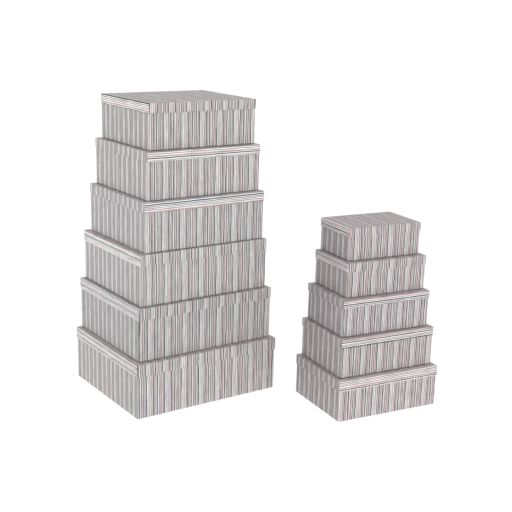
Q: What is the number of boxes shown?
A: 11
